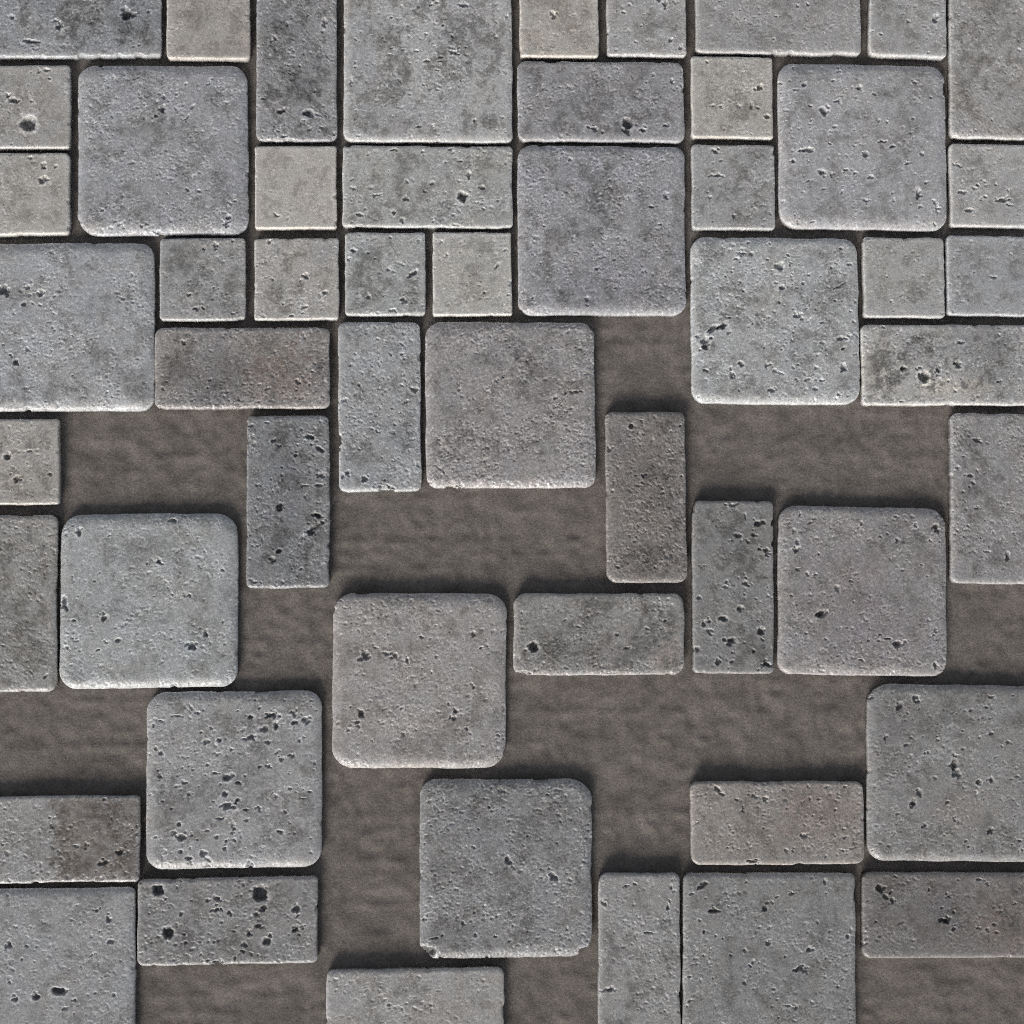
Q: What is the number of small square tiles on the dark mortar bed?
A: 17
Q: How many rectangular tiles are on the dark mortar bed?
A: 21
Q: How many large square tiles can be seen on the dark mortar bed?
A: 15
